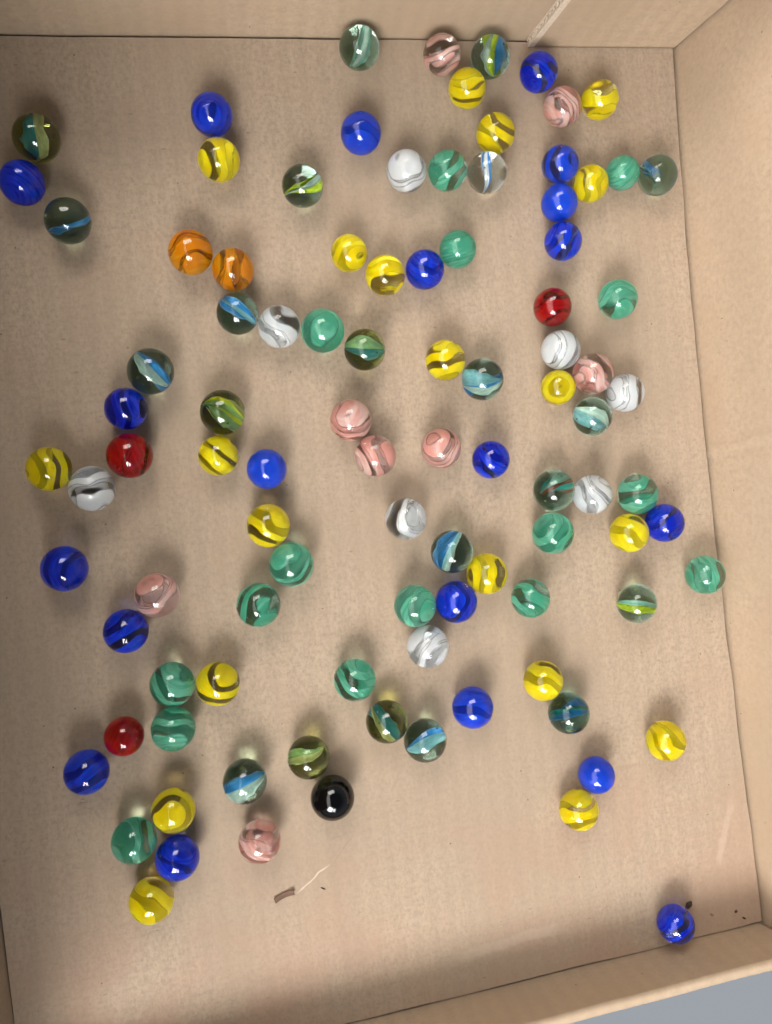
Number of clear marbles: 21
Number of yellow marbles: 20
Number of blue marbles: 20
